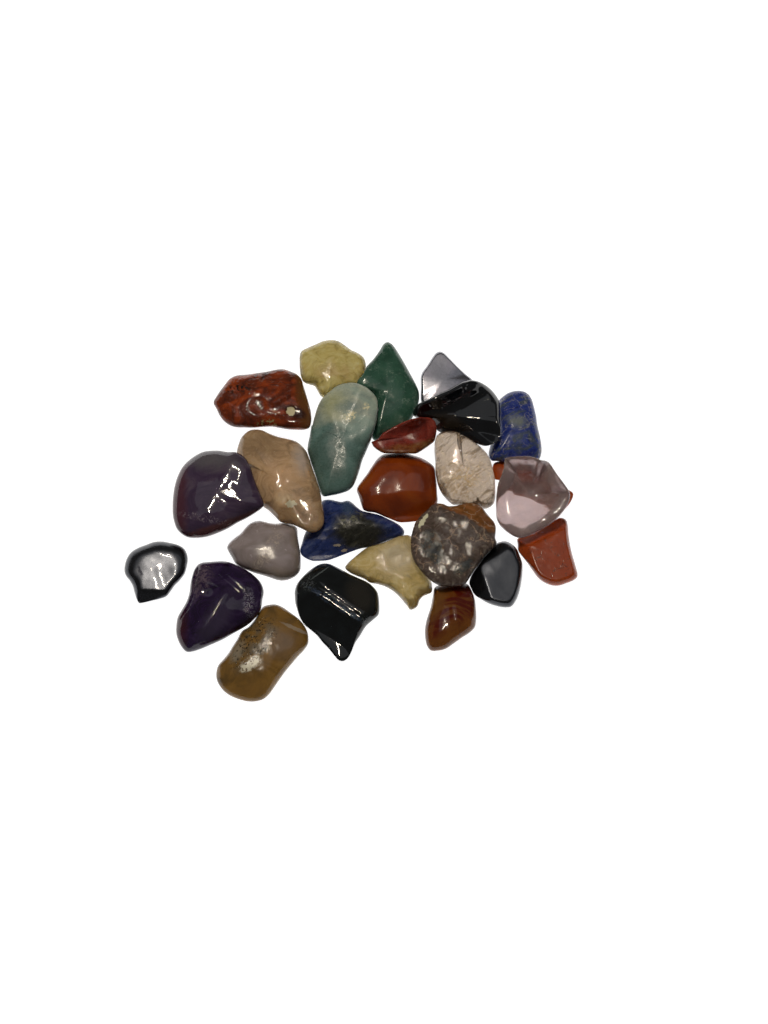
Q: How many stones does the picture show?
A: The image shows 25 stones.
